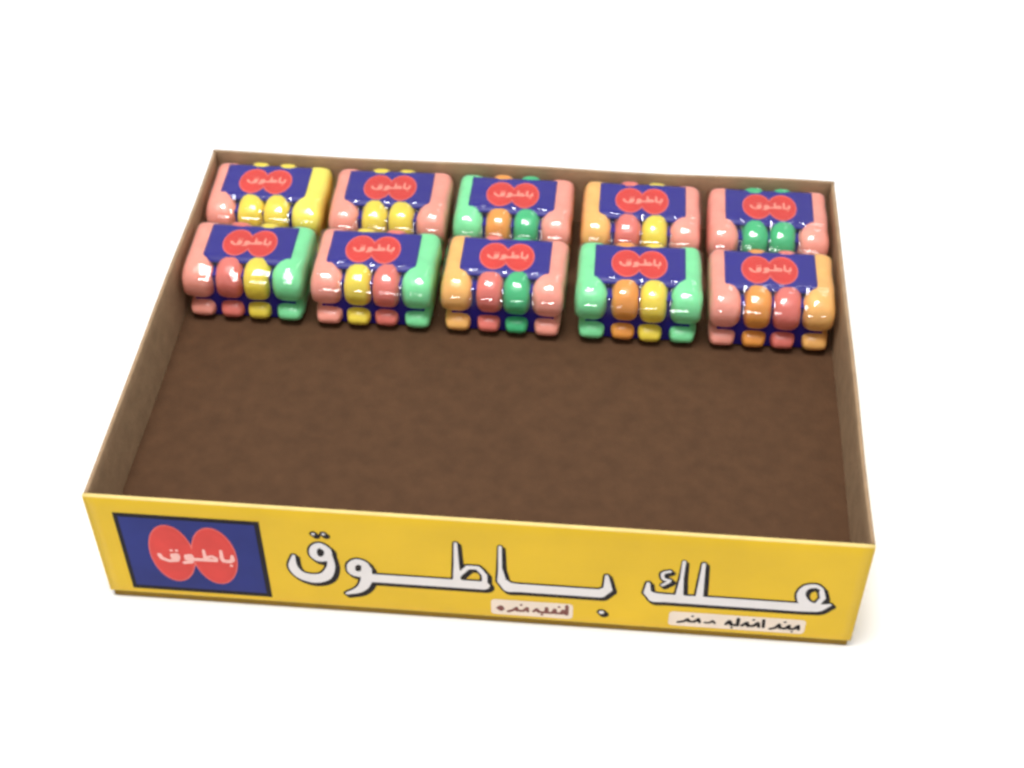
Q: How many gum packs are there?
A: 10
